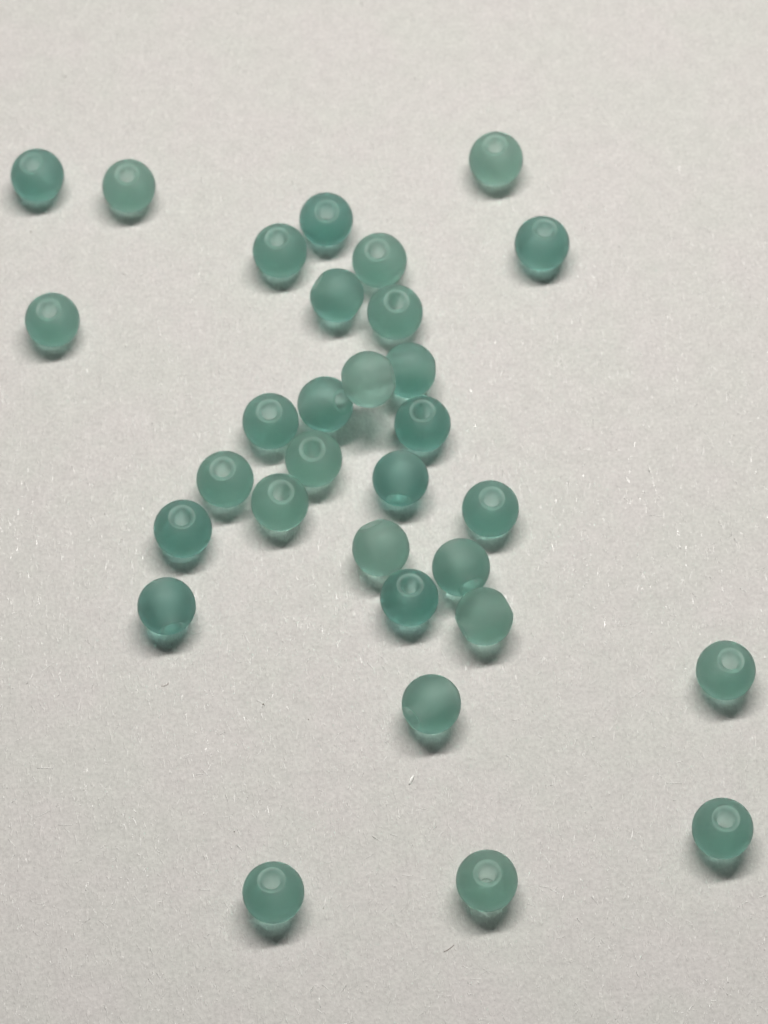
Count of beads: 31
